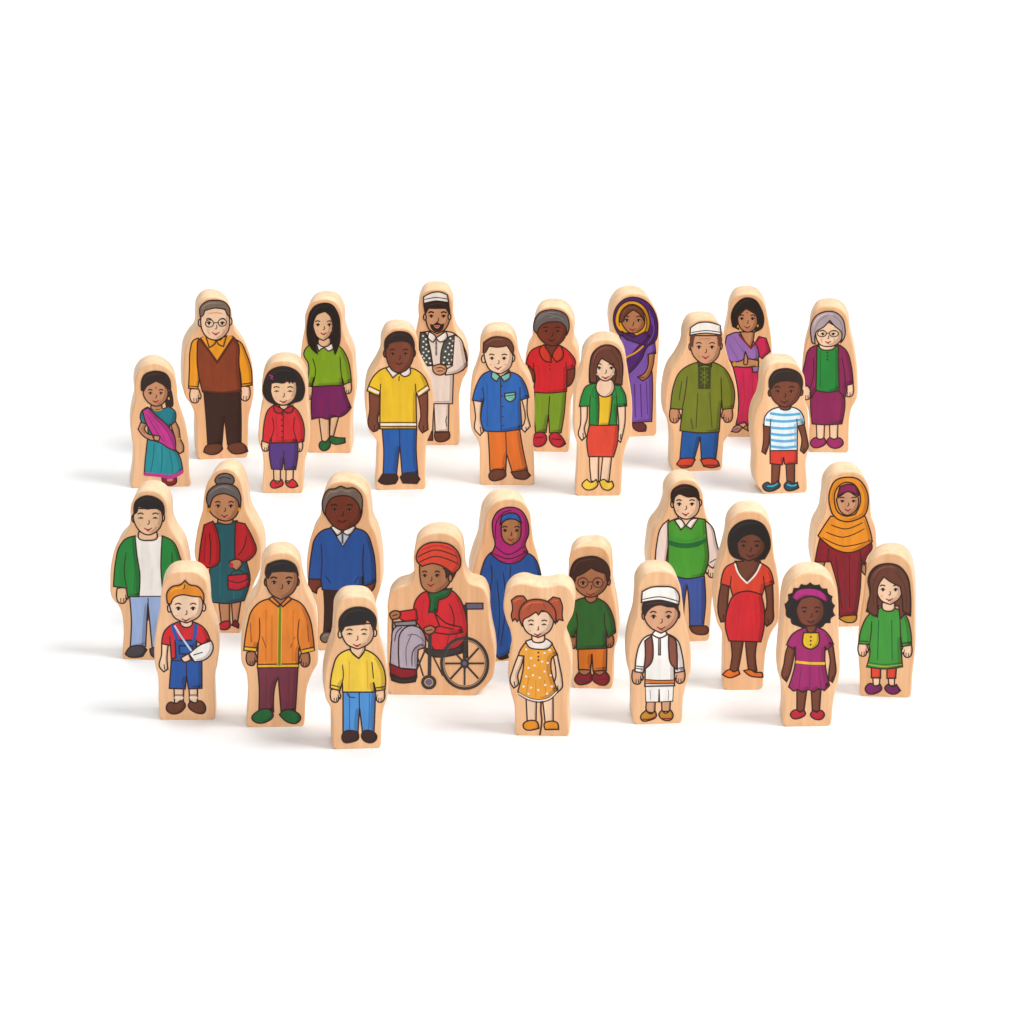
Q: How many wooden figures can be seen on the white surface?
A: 30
